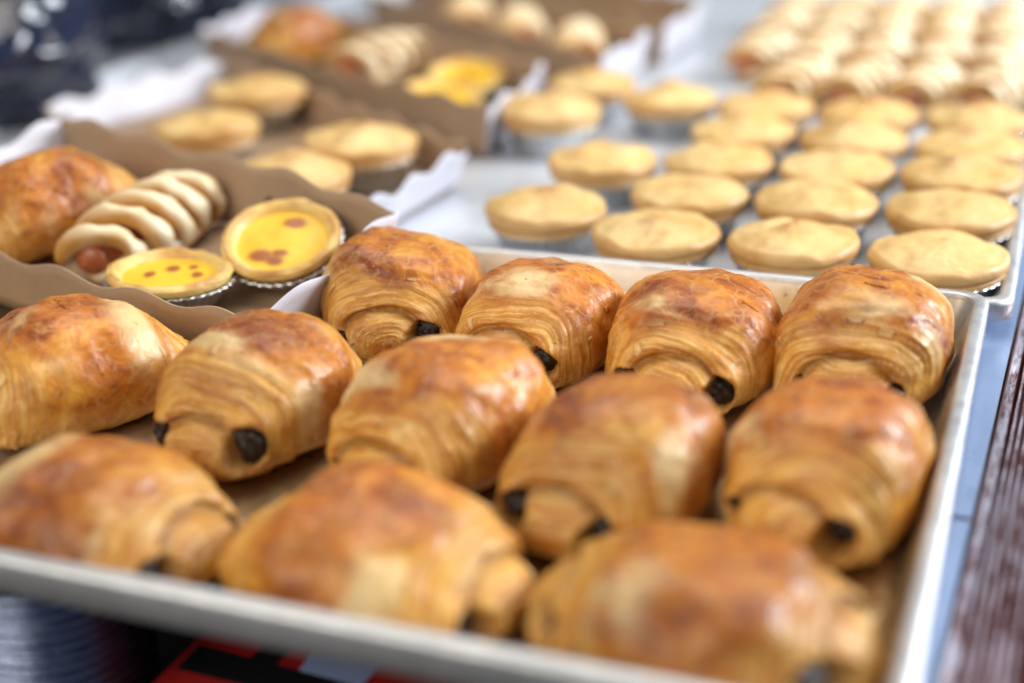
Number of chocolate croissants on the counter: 14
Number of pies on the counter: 24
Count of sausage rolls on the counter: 24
